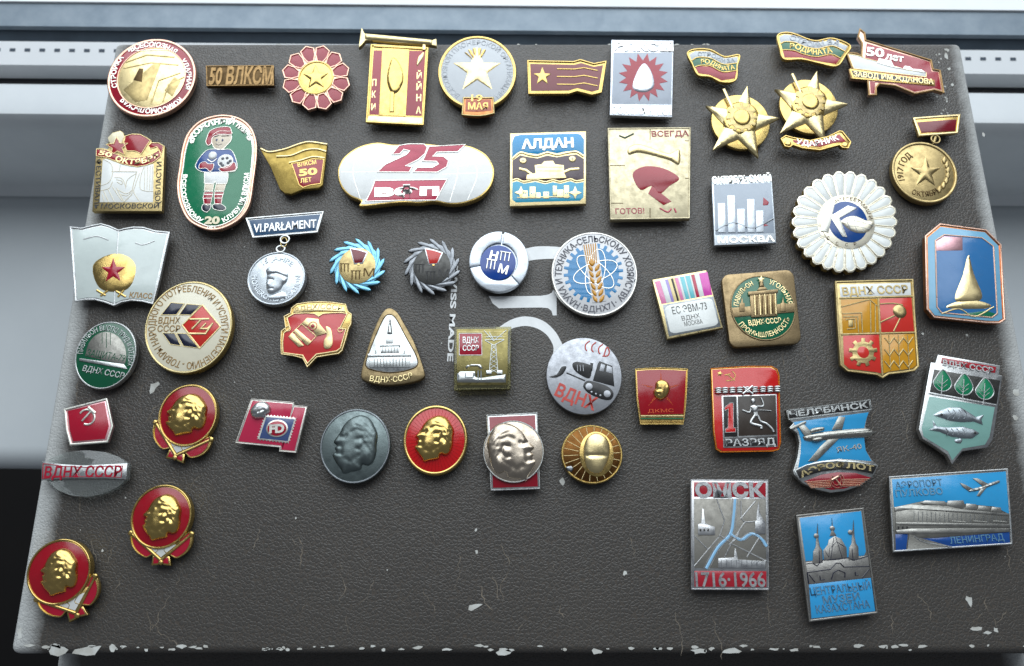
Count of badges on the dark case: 52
